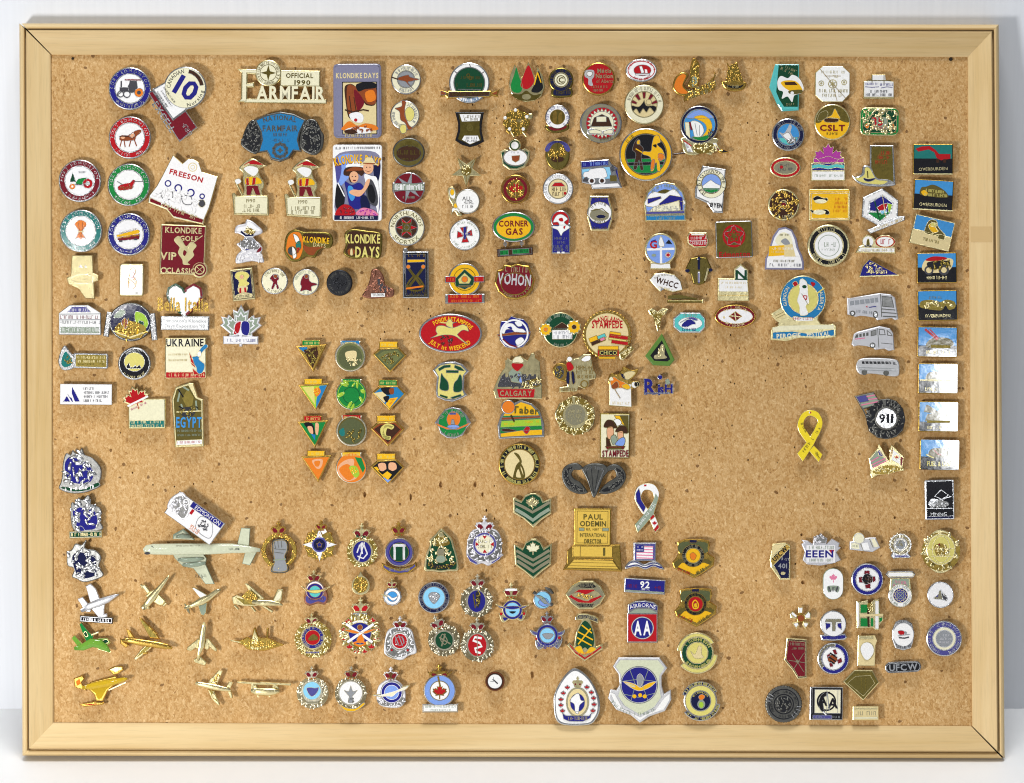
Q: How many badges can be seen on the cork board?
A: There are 200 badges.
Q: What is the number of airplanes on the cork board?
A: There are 11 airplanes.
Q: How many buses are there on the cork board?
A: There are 3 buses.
